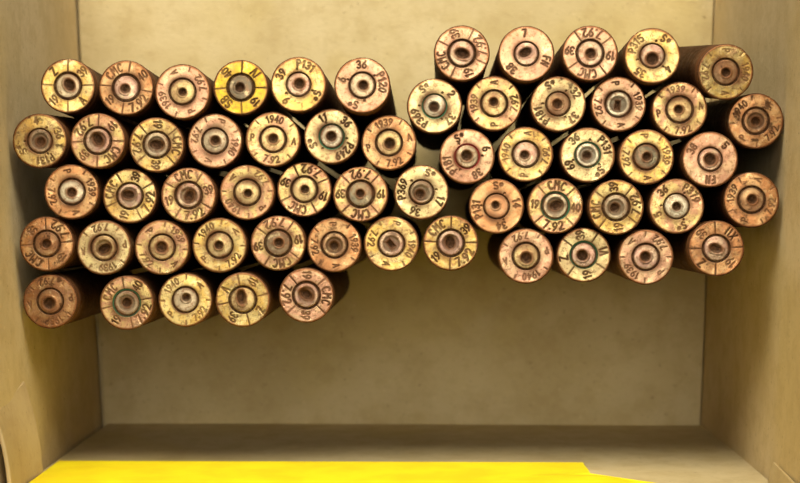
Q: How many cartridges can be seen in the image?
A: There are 58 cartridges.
